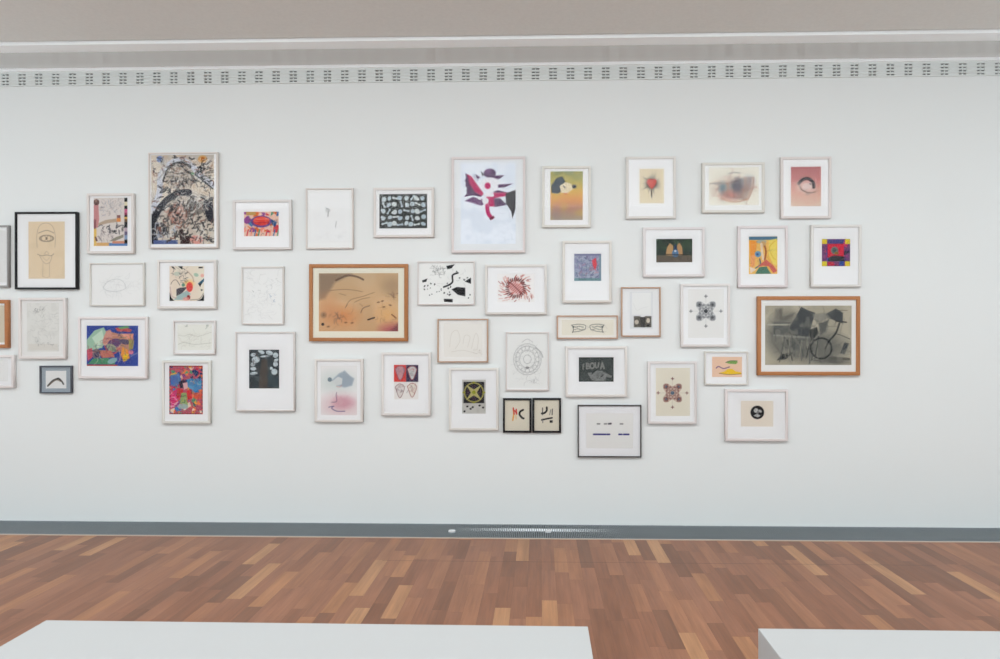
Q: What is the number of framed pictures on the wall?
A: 46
